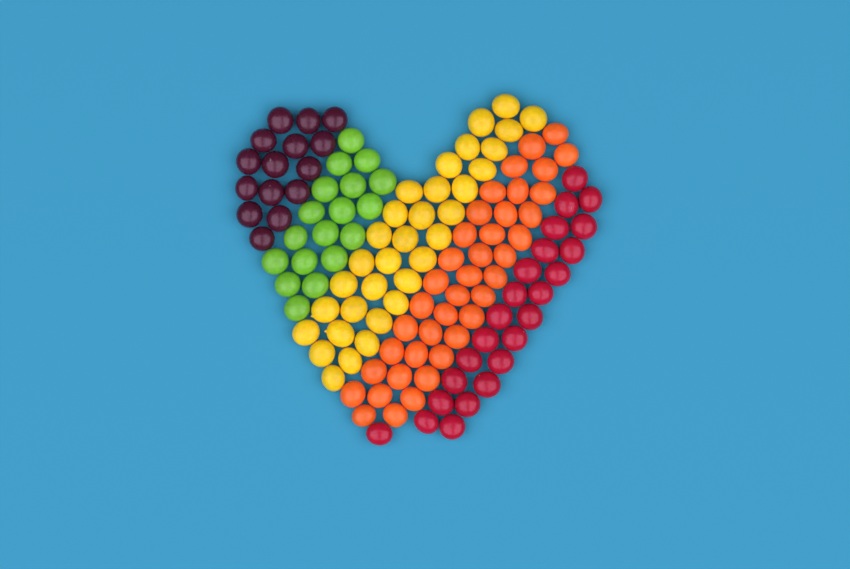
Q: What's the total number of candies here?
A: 129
